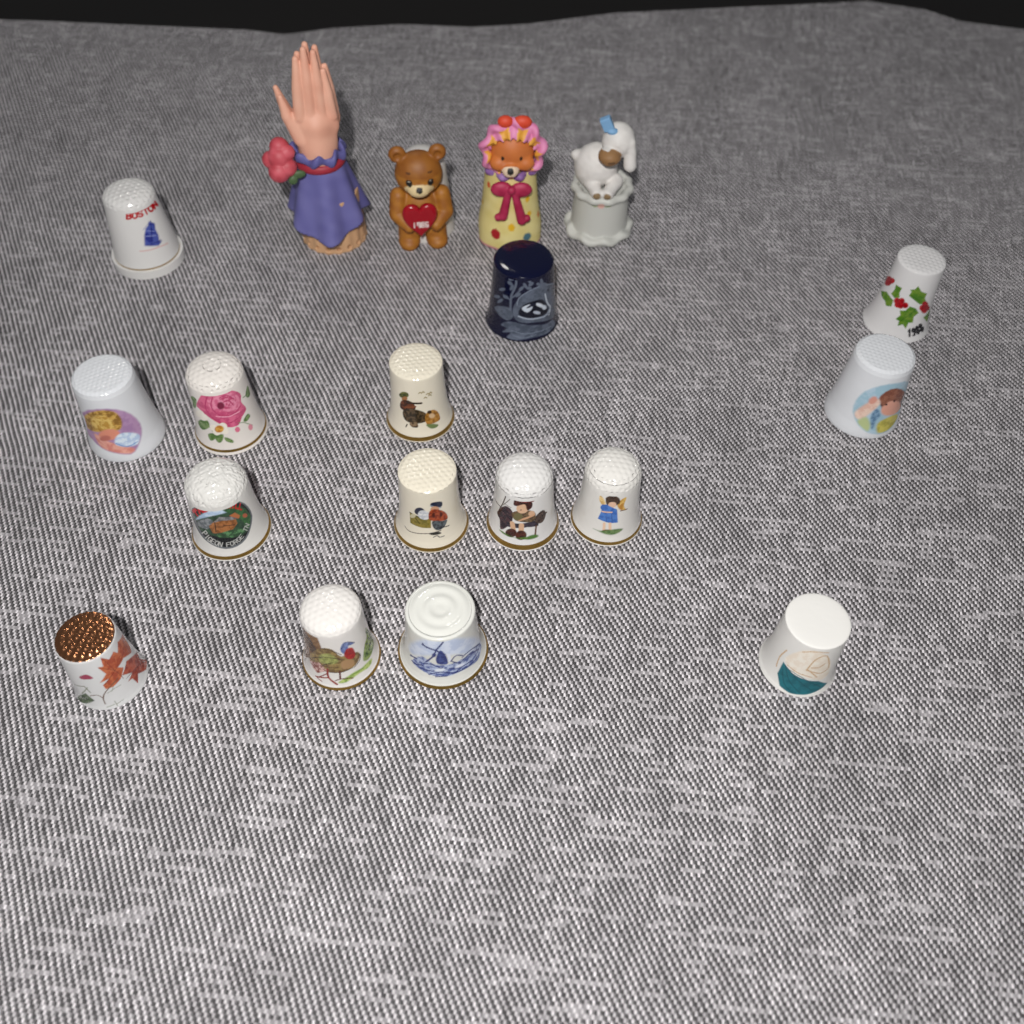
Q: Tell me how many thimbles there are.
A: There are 15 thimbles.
